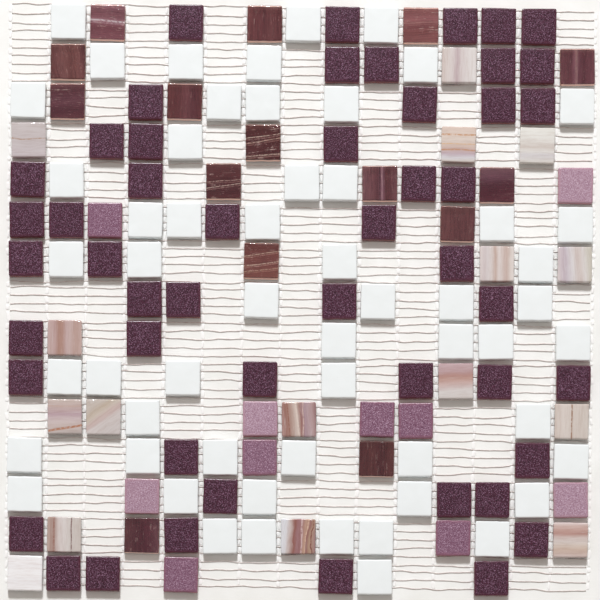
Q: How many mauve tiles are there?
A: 10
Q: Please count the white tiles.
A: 56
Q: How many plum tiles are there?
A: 50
